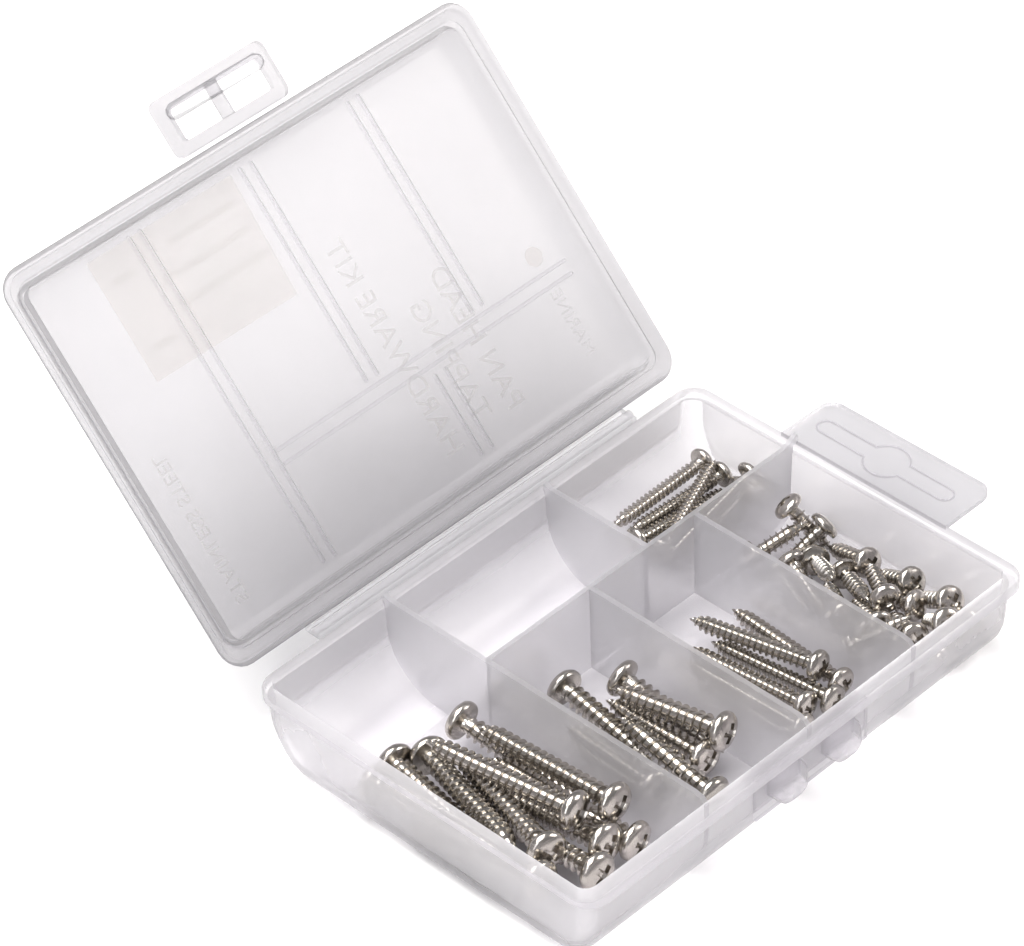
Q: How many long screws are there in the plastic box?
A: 28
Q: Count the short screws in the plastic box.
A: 17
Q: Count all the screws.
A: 45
